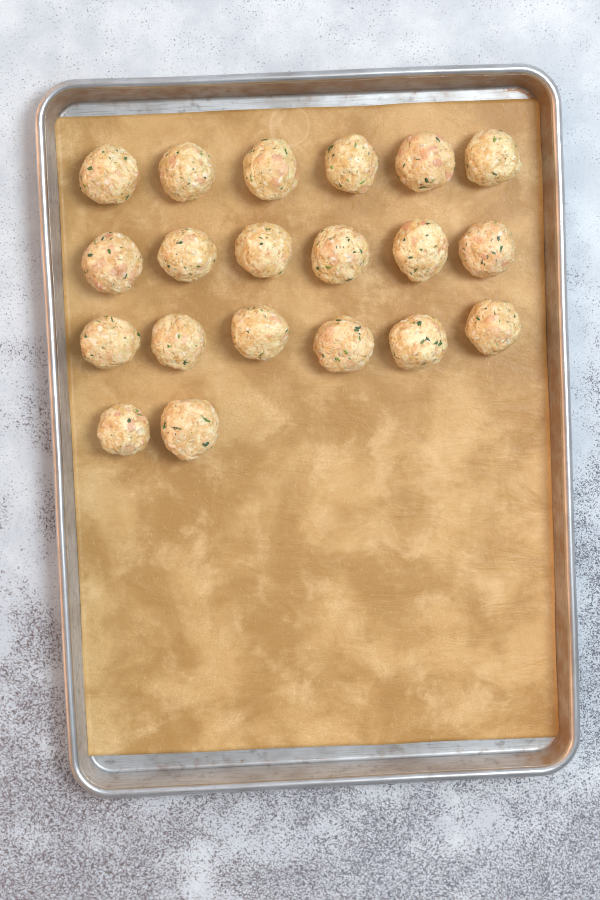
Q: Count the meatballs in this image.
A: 20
